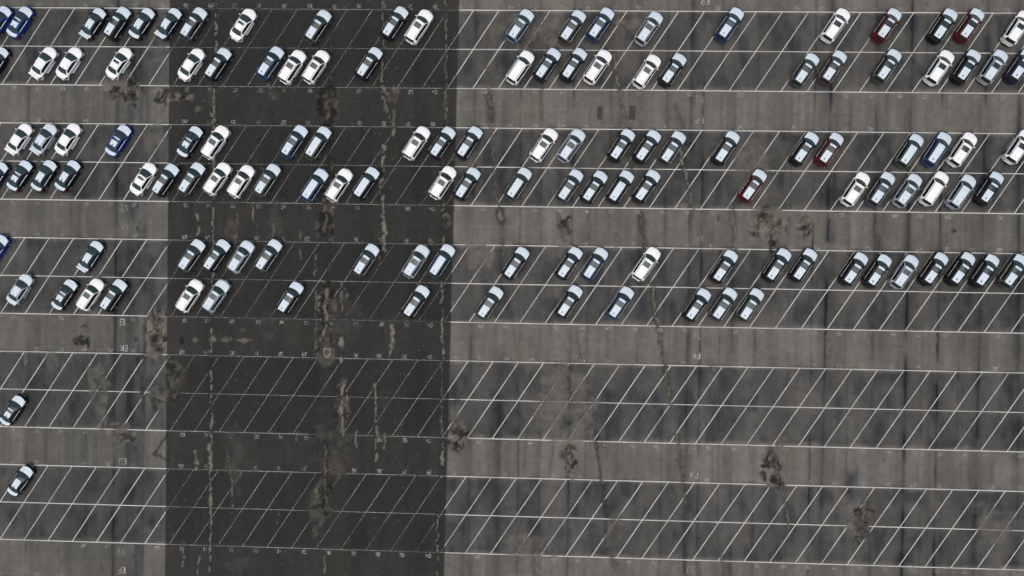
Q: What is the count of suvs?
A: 106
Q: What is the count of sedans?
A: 27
